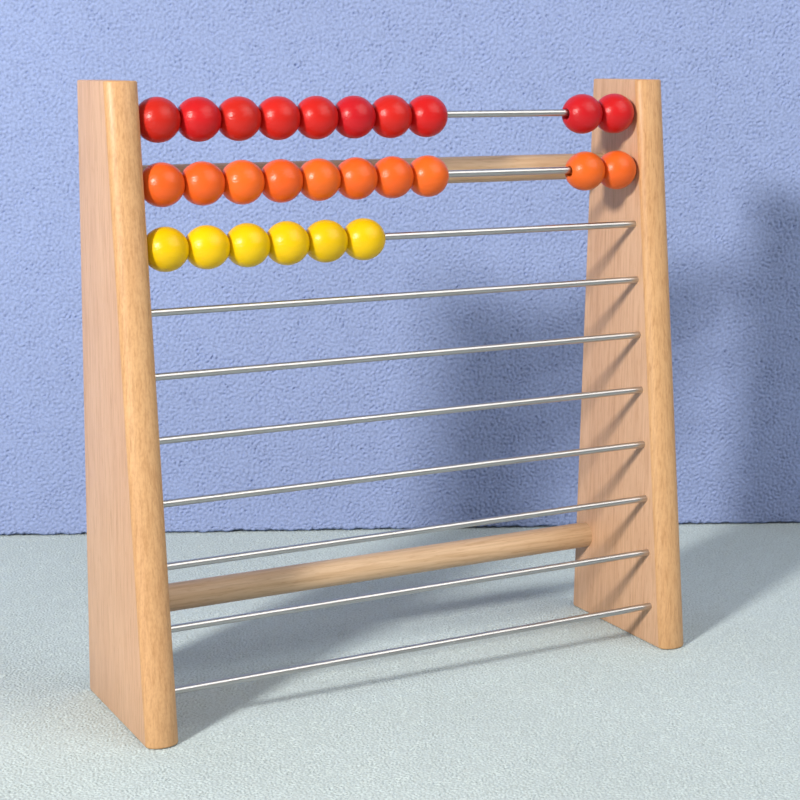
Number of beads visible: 26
